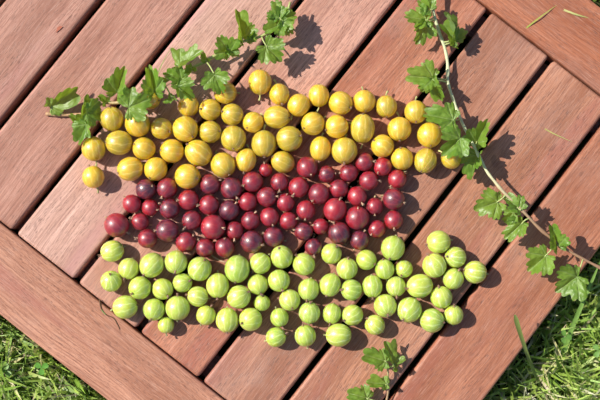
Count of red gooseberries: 54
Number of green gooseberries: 57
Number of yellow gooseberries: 46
